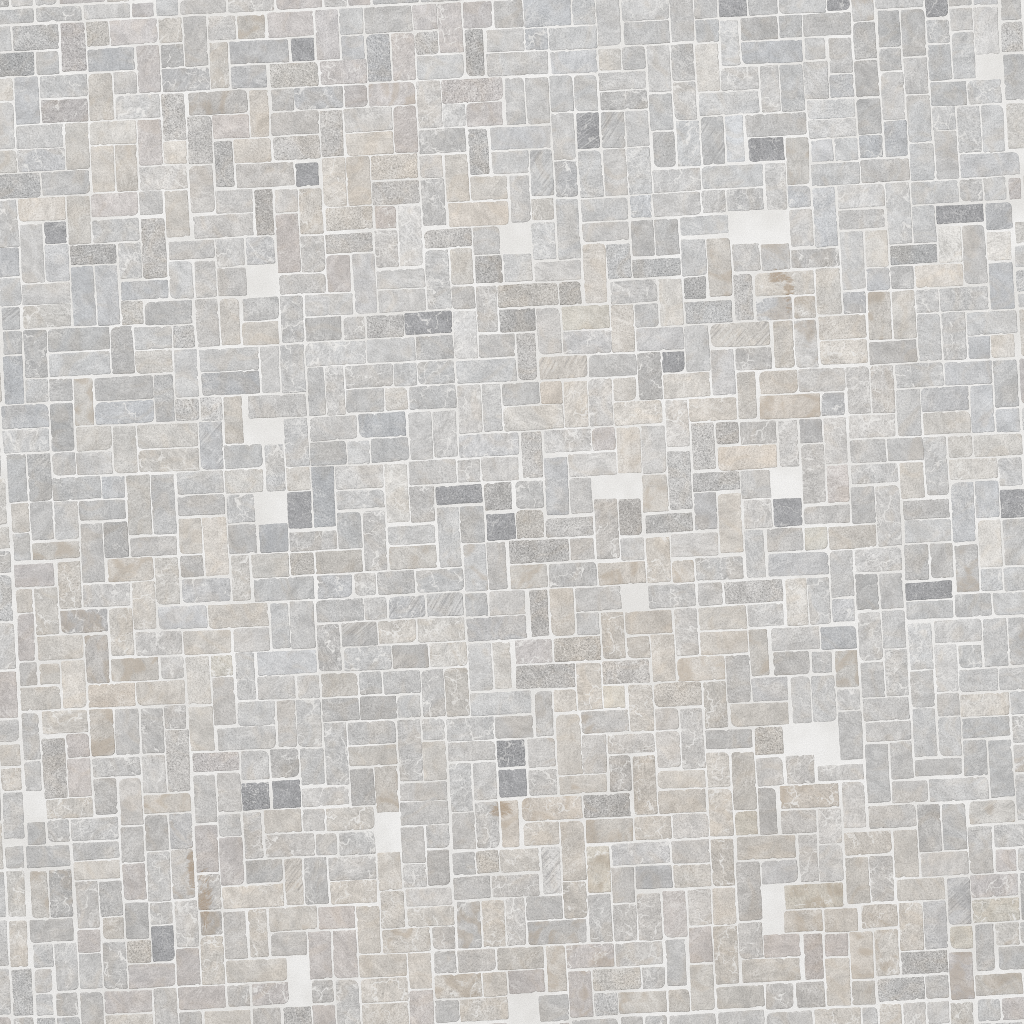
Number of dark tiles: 22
